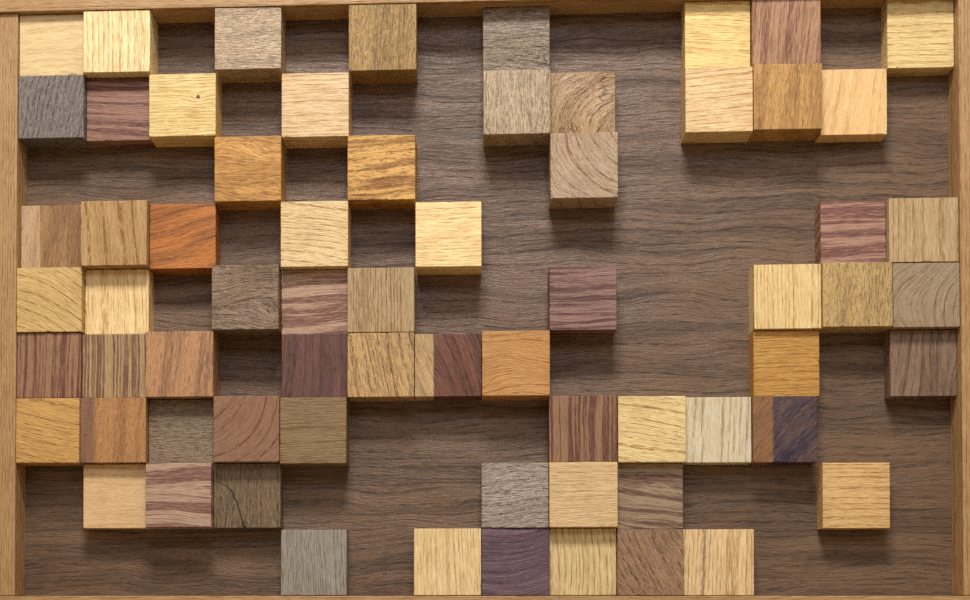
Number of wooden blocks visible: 67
